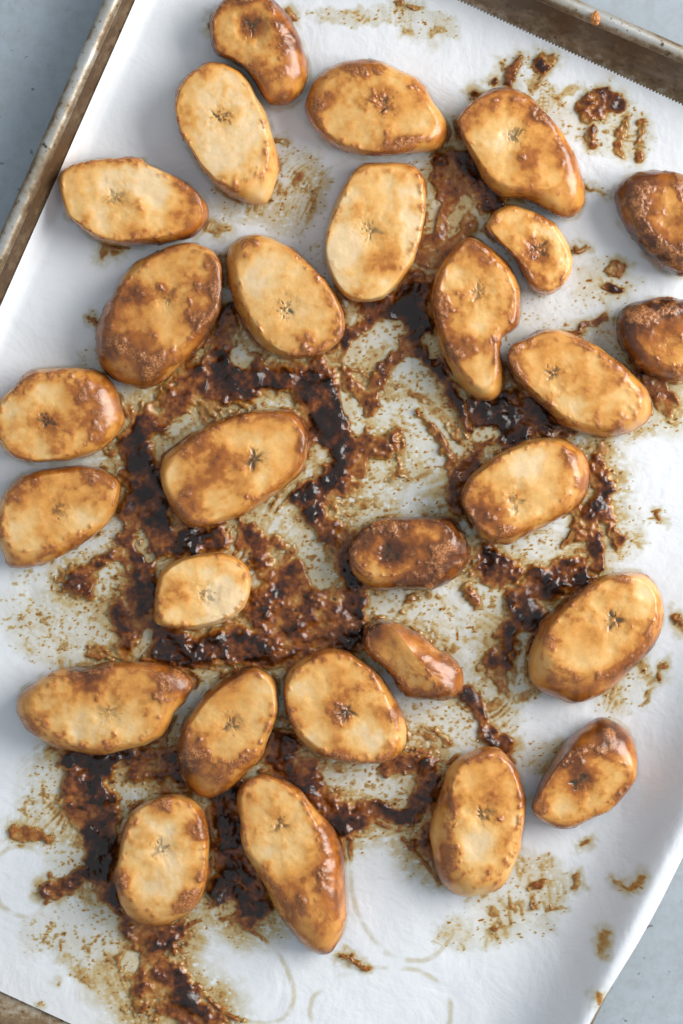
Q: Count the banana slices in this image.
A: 28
